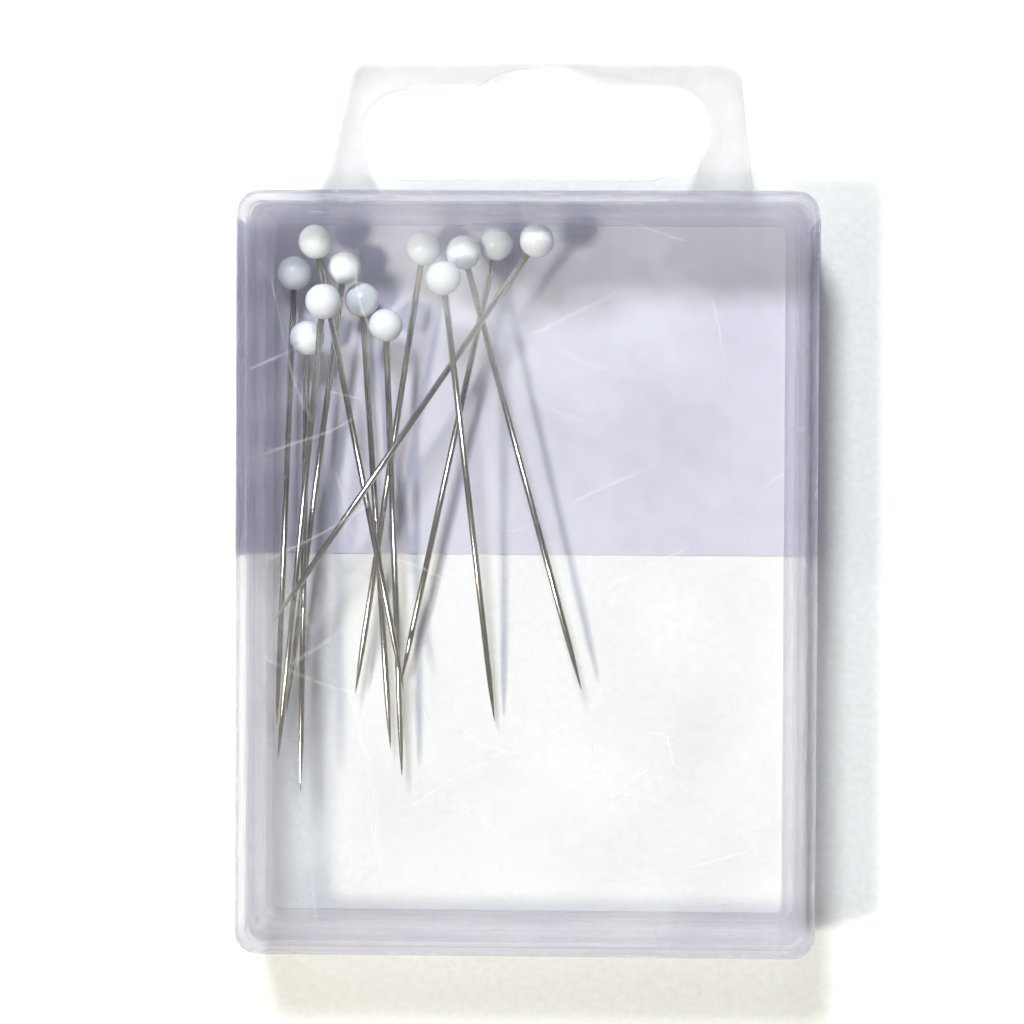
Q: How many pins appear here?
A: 12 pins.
